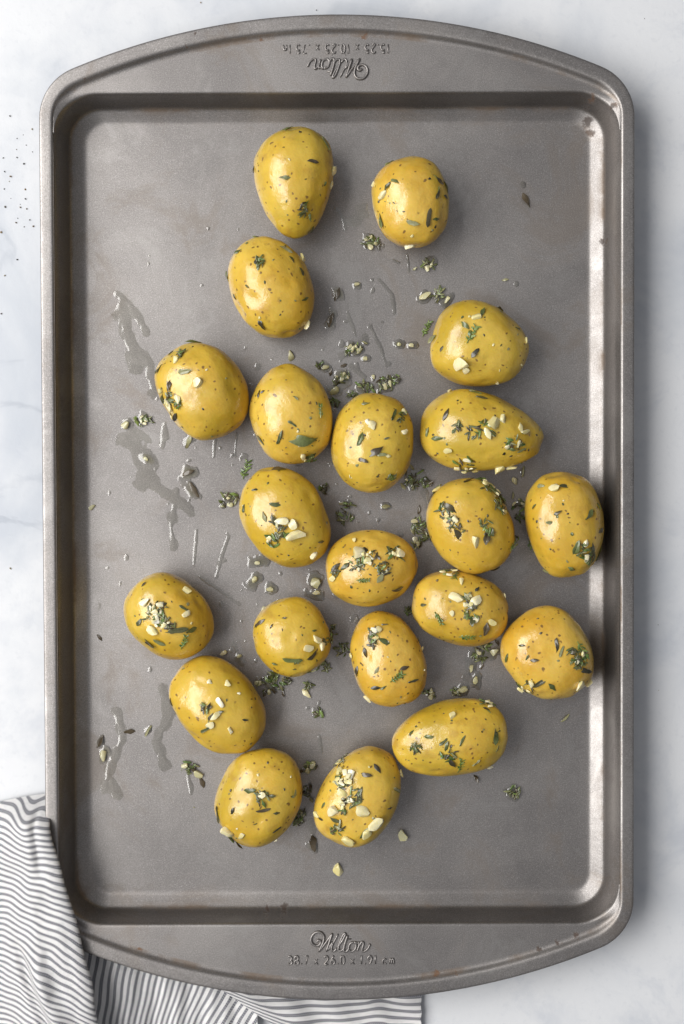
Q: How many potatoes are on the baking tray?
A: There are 21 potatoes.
